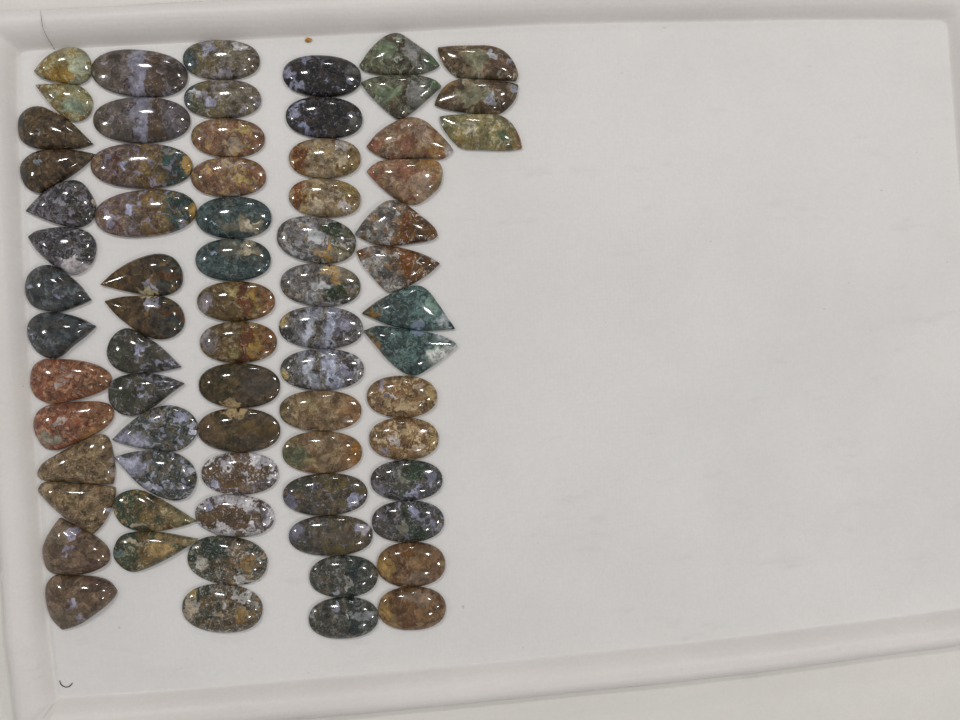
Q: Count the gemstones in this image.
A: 71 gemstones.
